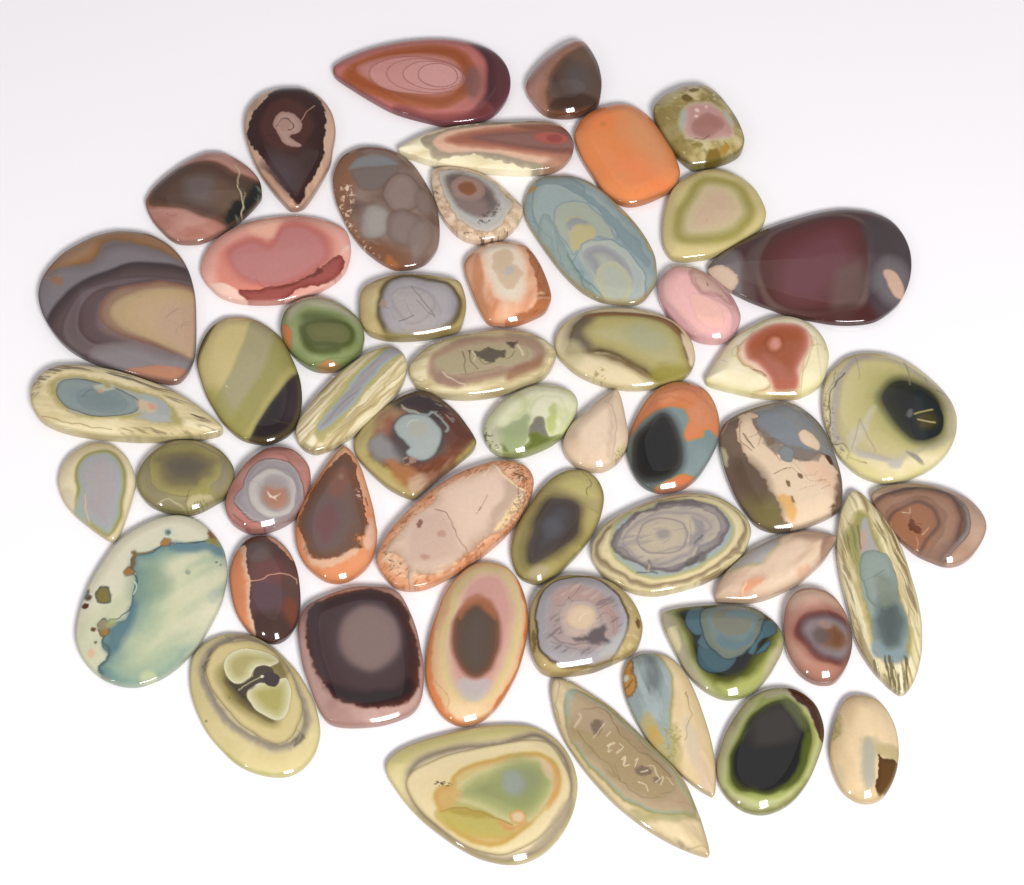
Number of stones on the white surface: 53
